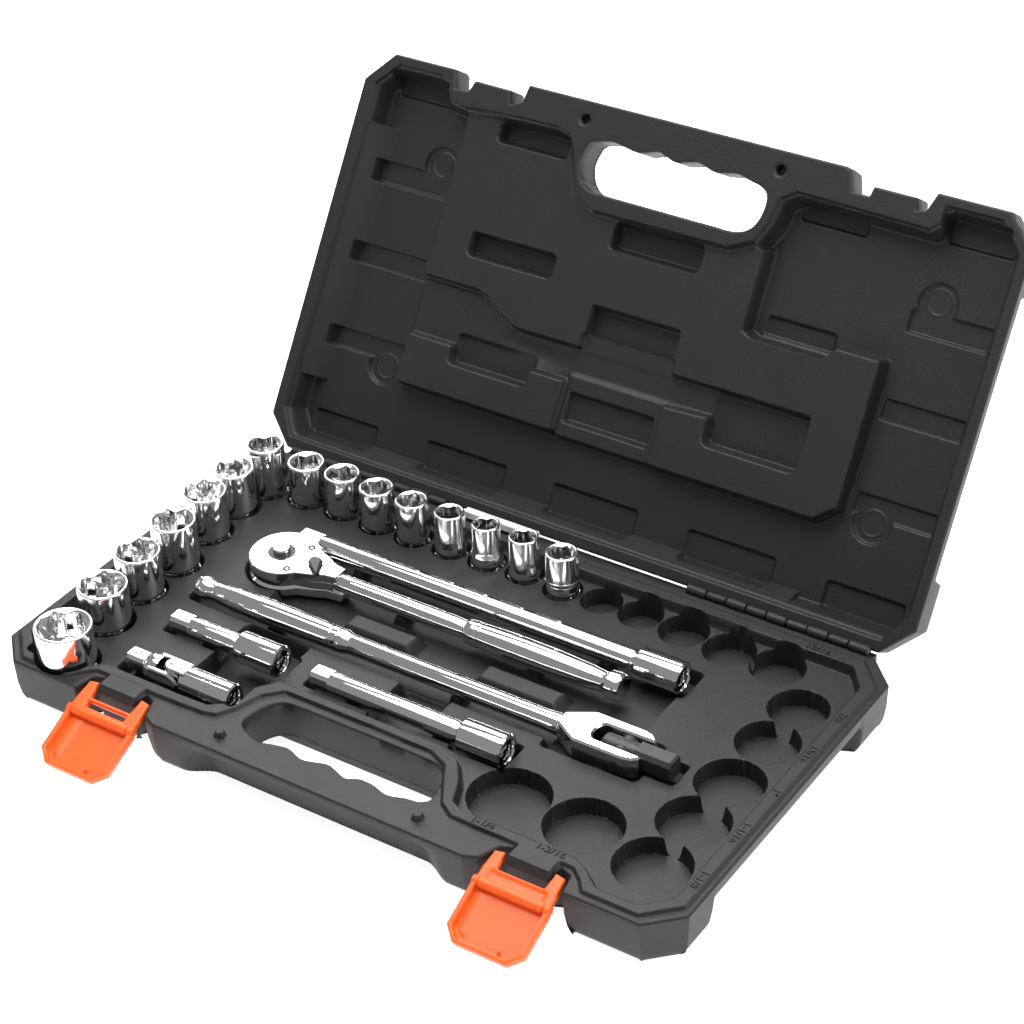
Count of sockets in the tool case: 15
